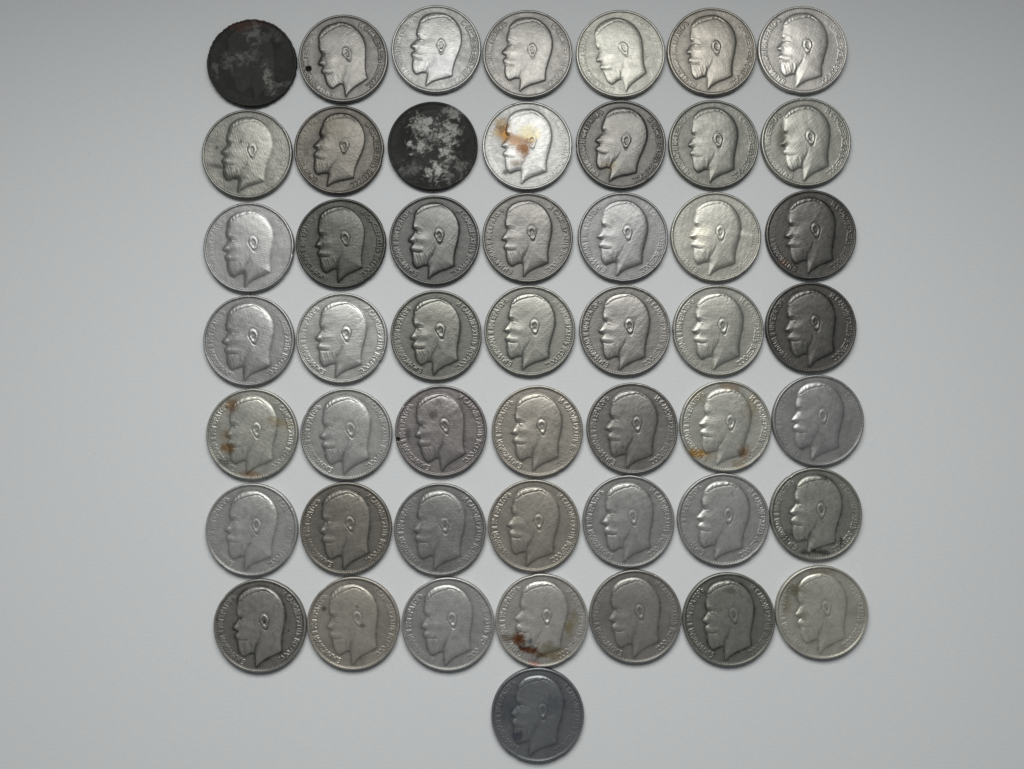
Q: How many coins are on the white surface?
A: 50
